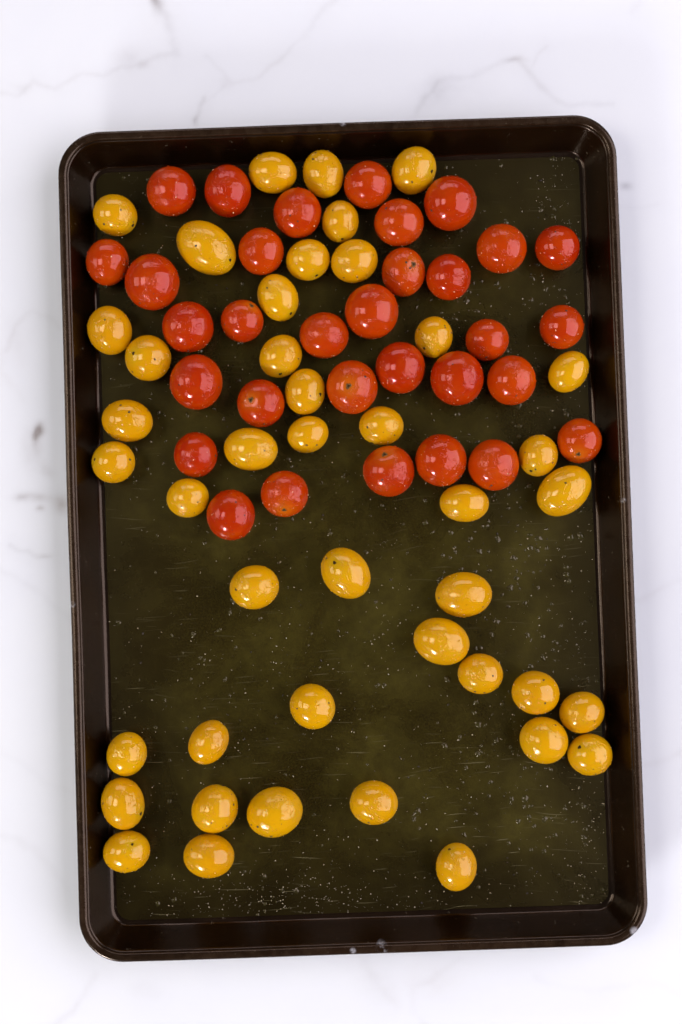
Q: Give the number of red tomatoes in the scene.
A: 32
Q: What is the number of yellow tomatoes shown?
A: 43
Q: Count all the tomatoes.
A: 75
